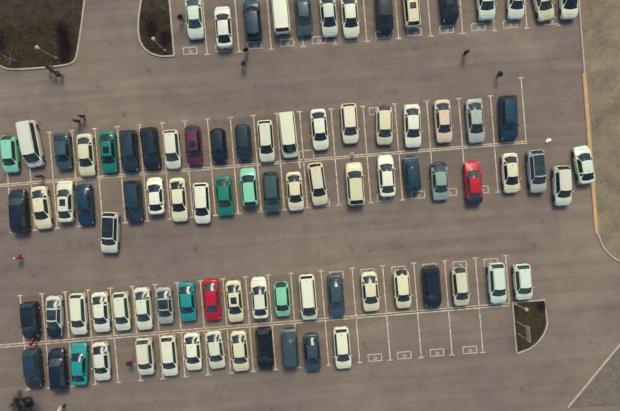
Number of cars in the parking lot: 90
